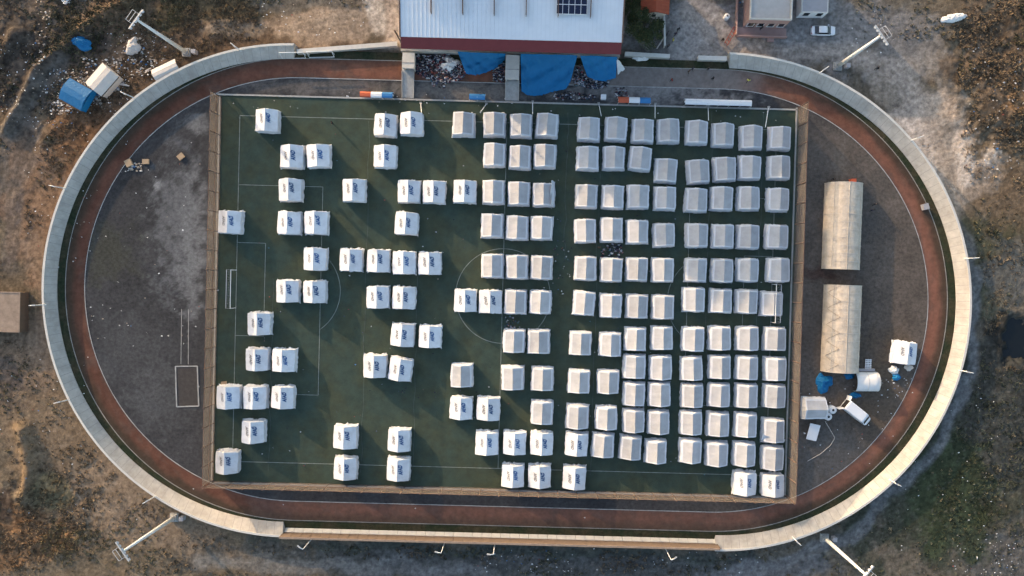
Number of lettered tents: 54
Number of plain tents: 110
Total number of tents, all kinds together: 164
